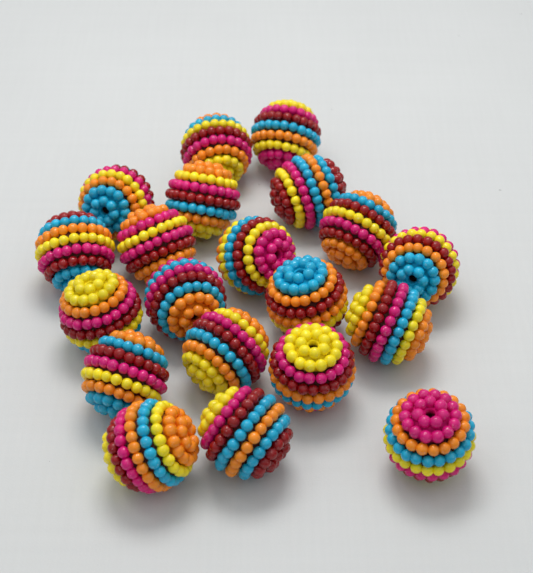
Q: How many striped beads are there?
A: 20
